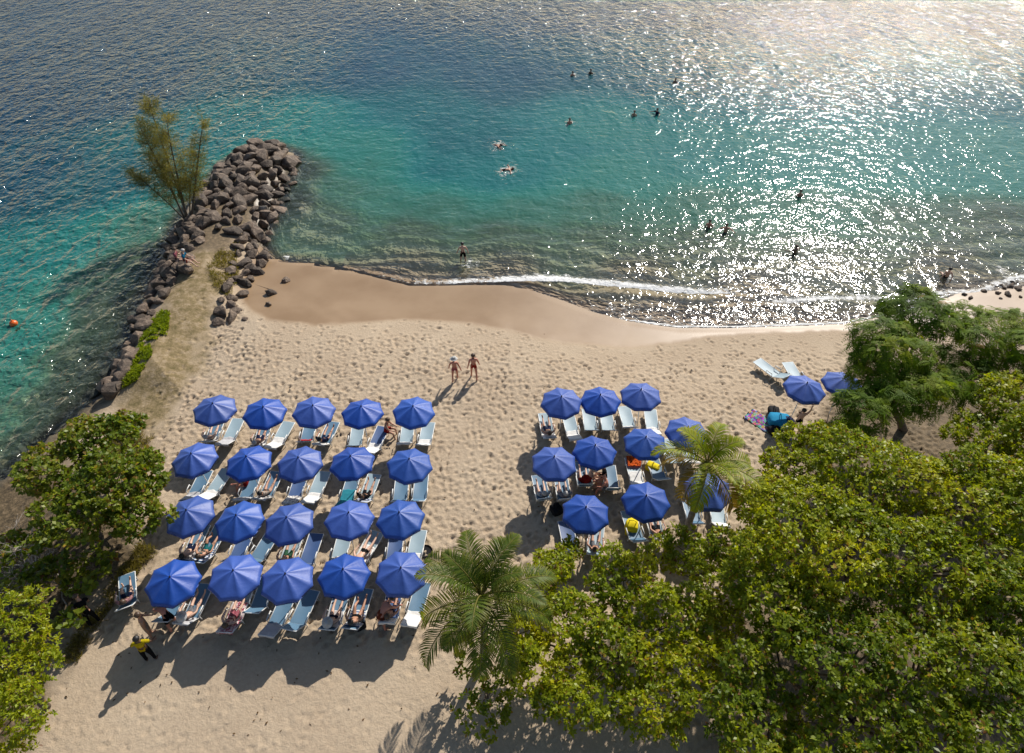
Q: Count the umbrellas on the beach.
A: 32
